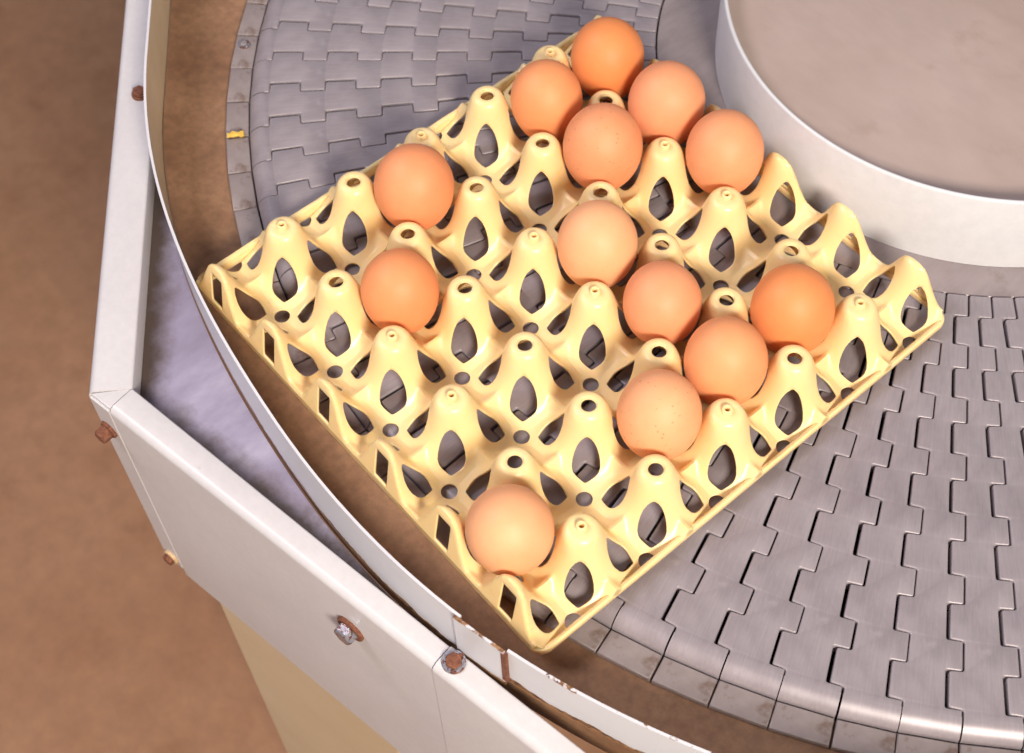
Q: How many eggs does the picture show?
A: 13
